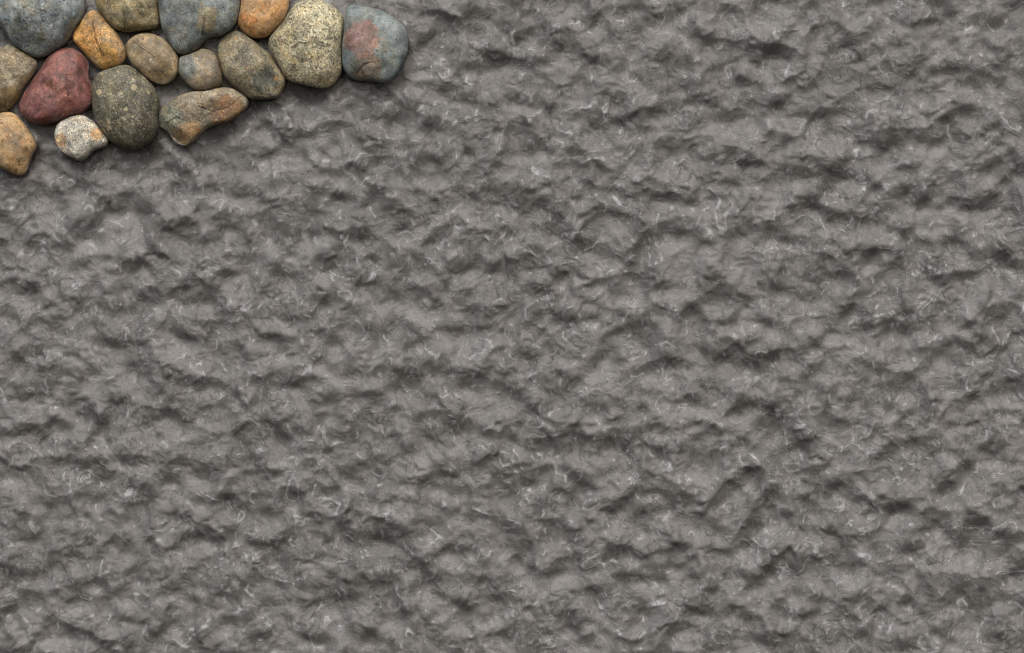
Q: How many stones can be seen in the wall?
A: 16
